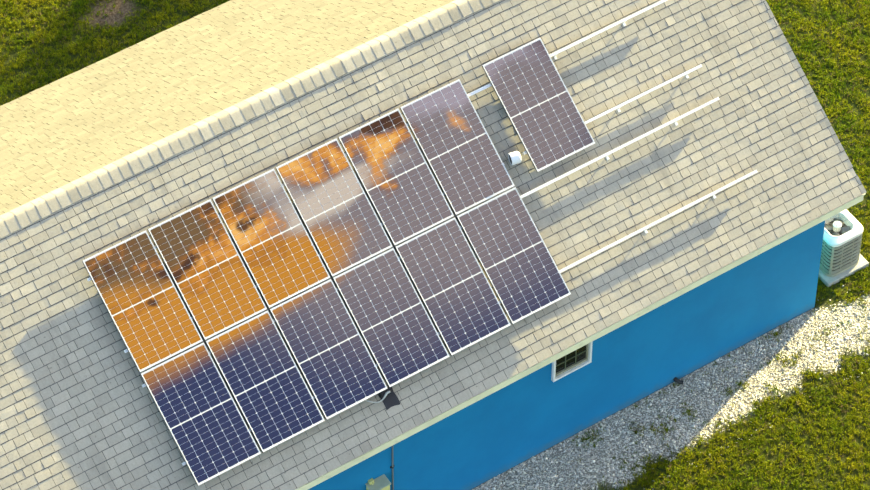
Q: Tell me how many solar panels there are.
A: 13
